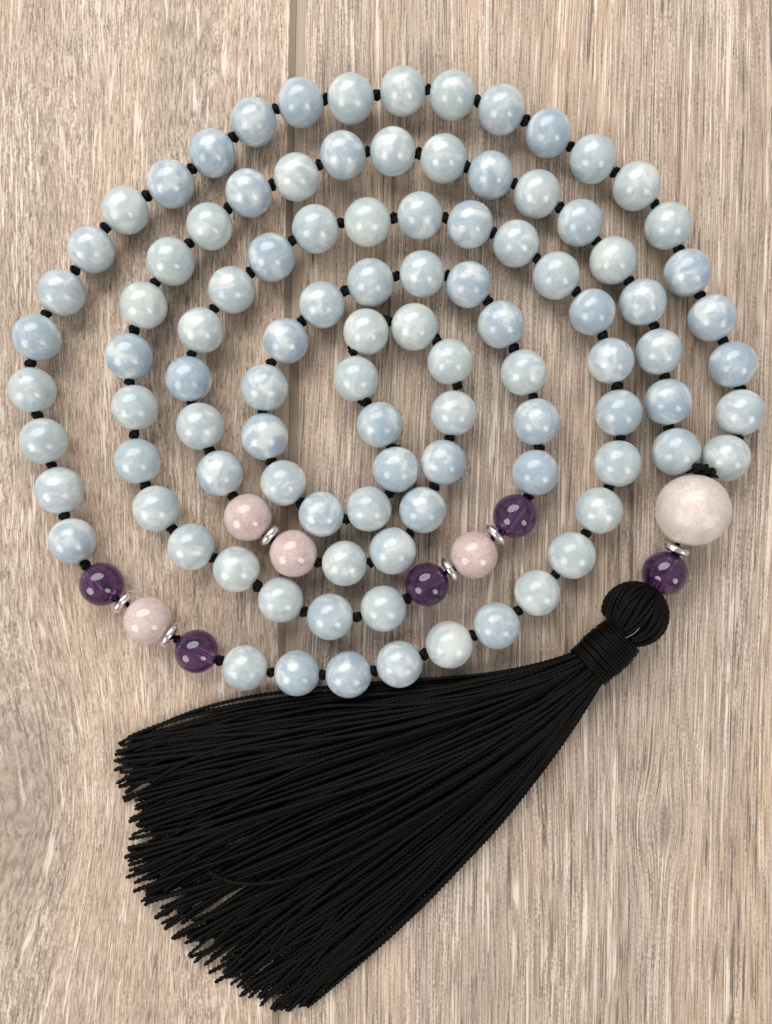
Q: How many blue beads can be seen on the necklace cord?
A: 100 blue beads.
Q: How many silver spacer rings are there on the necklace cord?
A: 6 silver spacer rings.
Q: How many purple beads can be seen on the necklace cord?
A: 5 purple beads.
